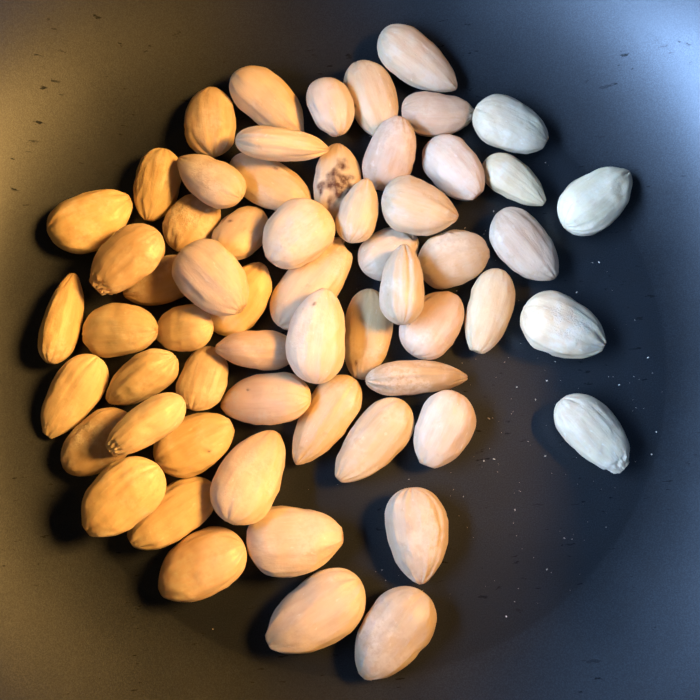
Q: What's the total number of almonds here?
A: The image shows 60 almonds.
